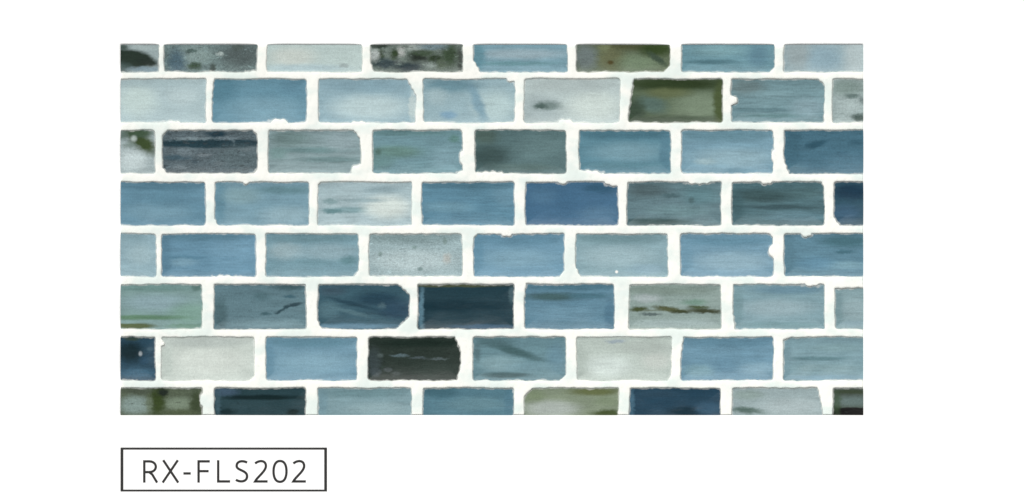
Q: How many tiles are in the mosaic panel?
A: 64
